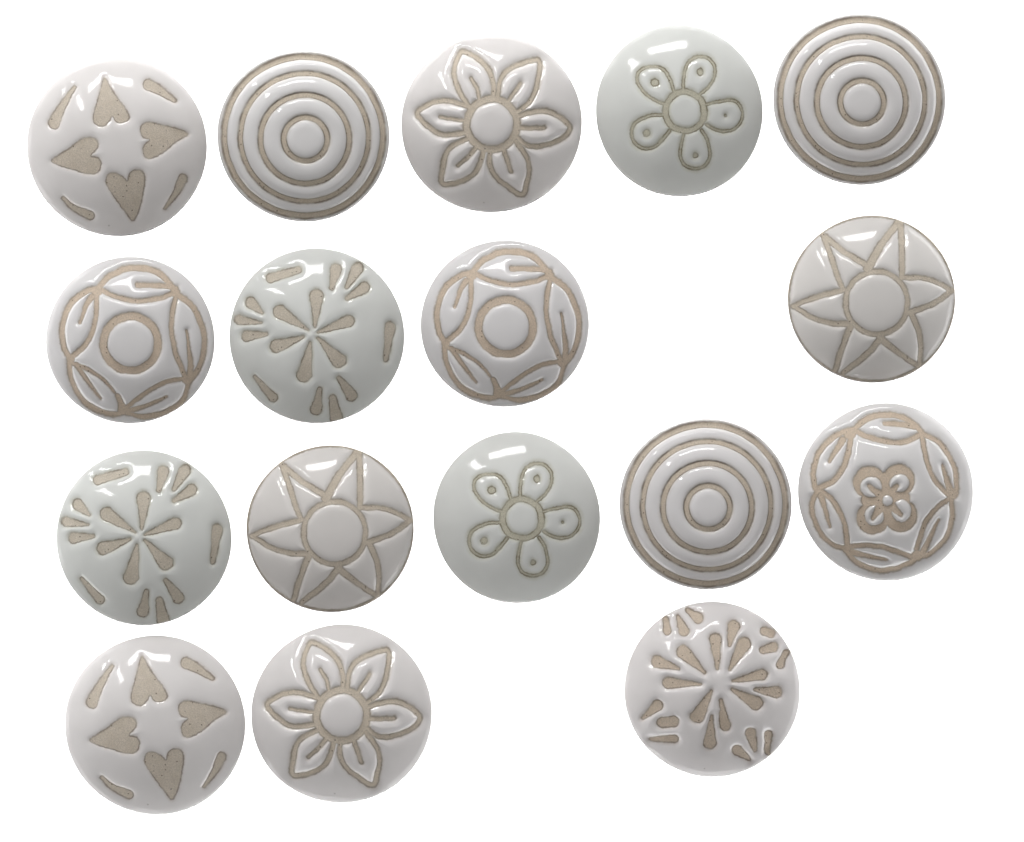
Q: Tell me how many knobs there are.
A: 17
